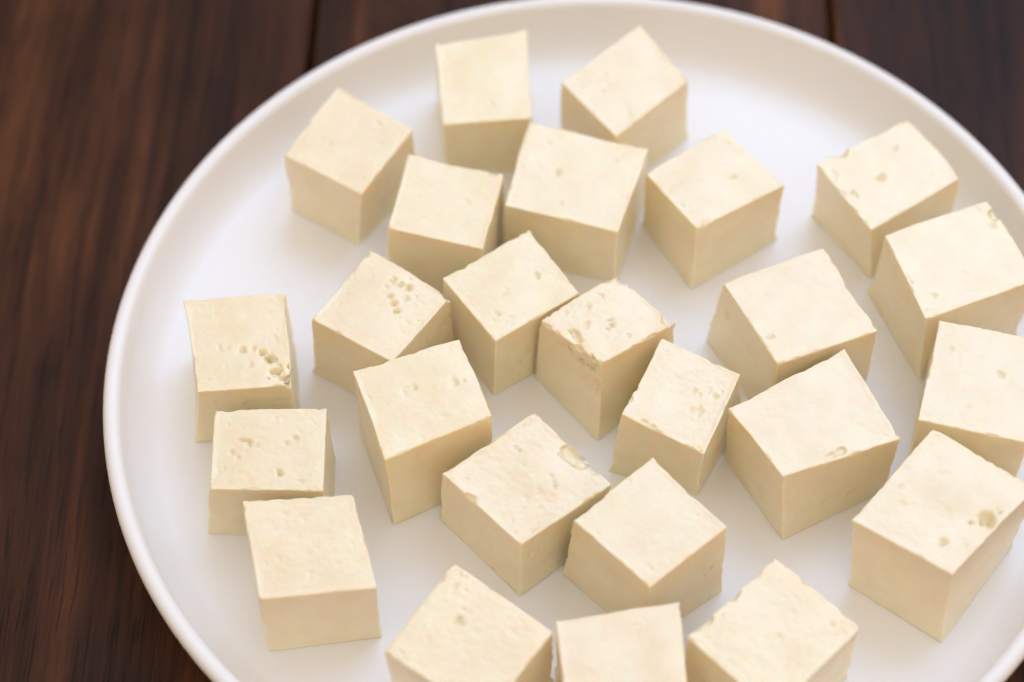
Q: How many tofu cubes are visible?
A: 25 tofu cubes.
